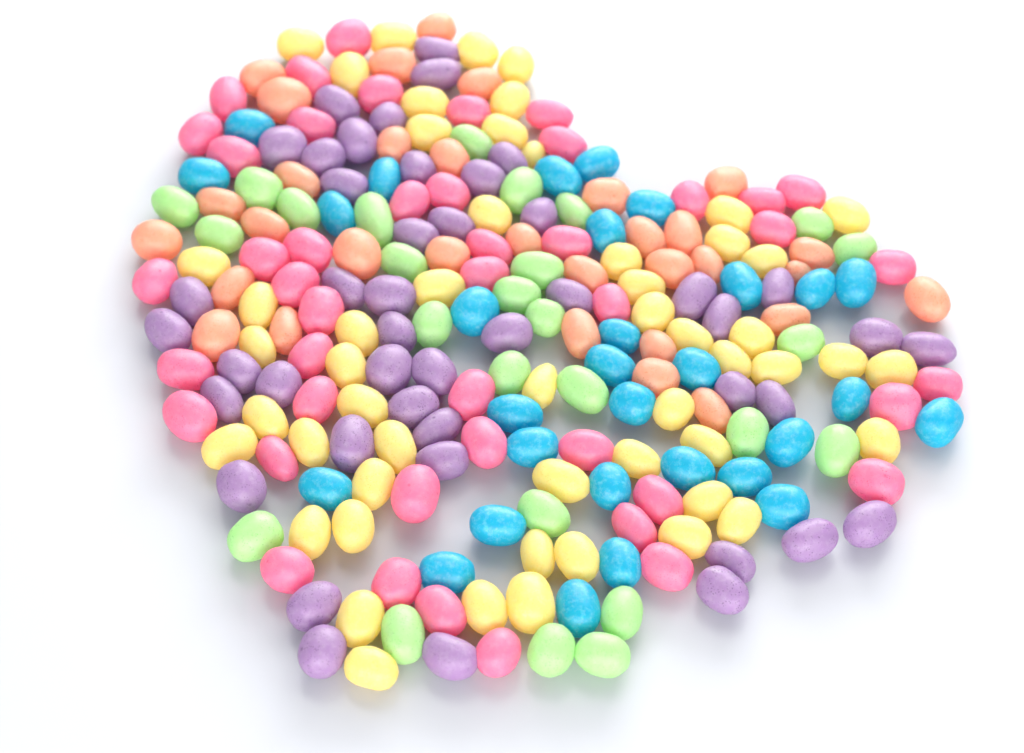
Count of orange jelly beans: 32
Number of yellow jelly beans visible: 53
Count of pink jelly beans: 45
